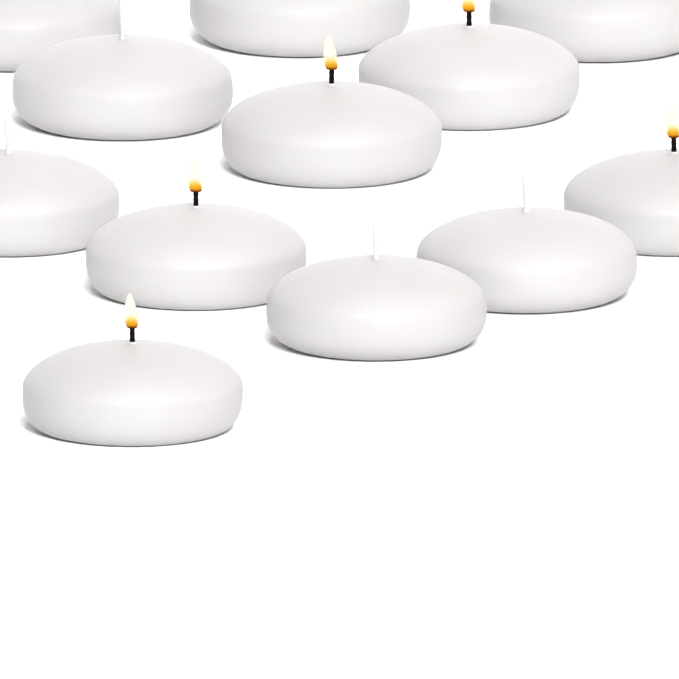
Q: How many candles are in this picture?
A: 12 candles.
